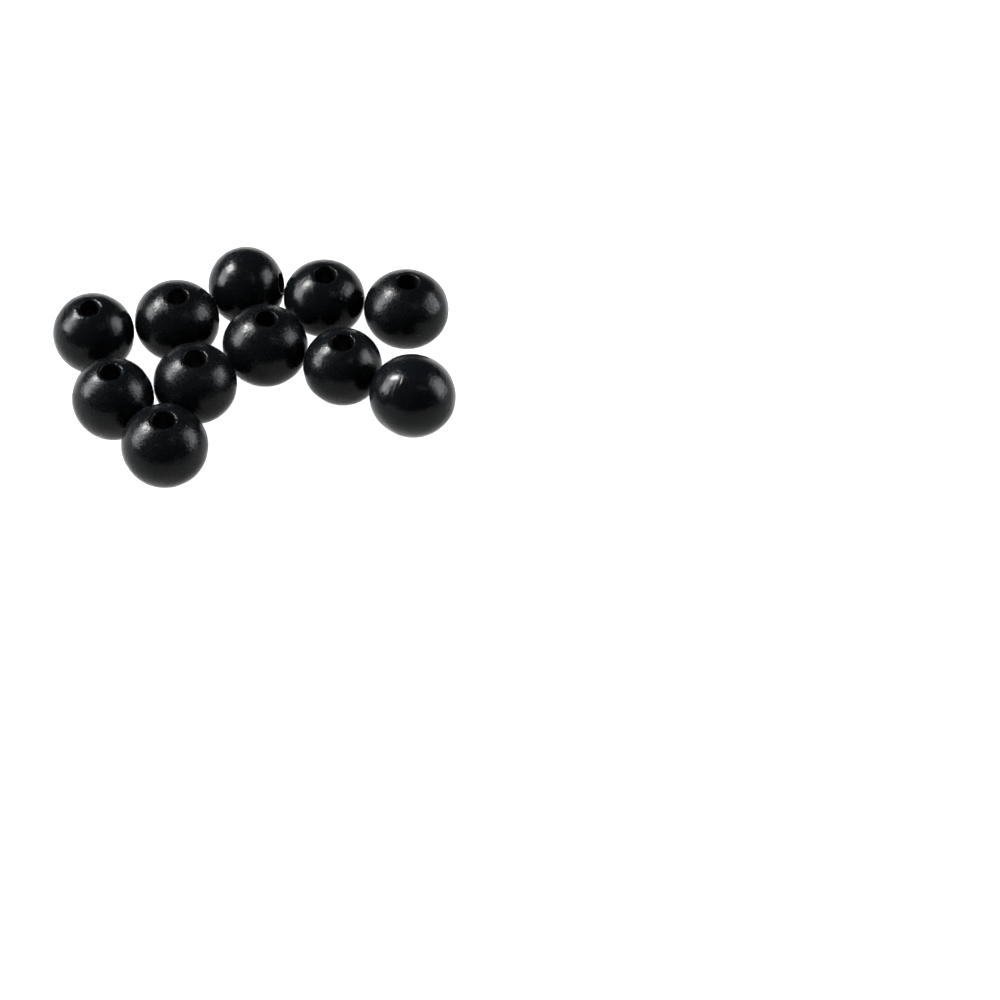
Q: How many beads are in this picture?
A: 11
